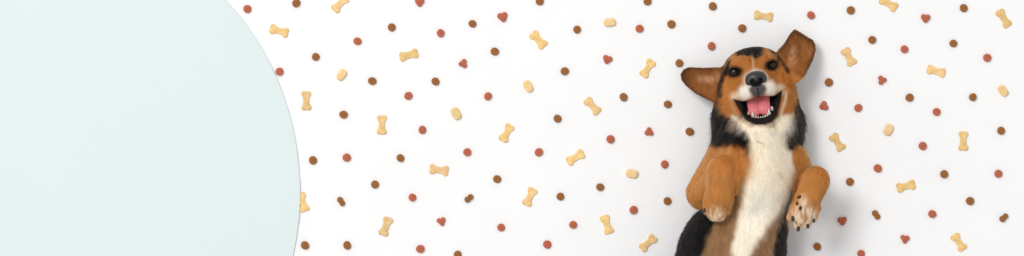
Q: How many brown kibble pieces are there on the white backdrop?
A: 46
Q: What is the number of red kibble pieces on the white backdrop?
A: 41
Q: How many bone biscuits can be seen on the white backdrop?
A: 25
